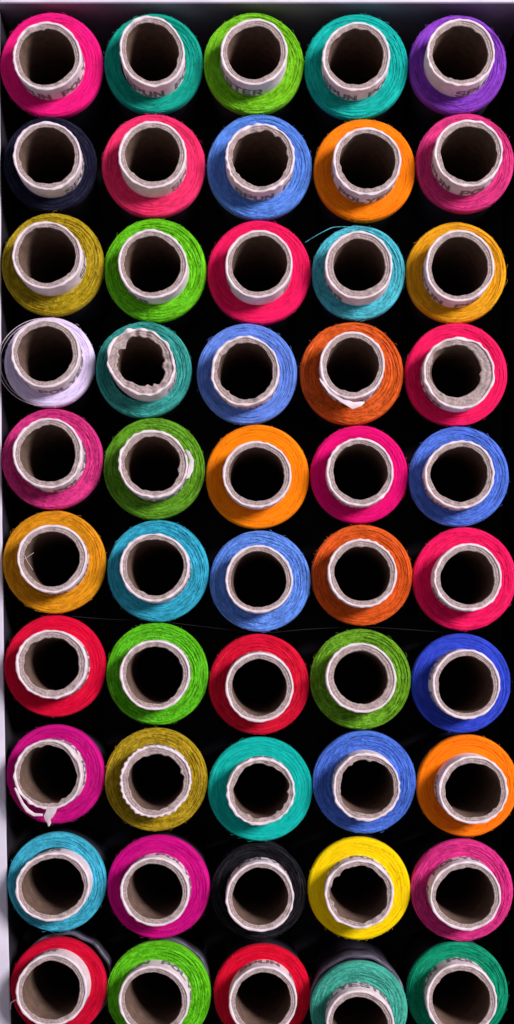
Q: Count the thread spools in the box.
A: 50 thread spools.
